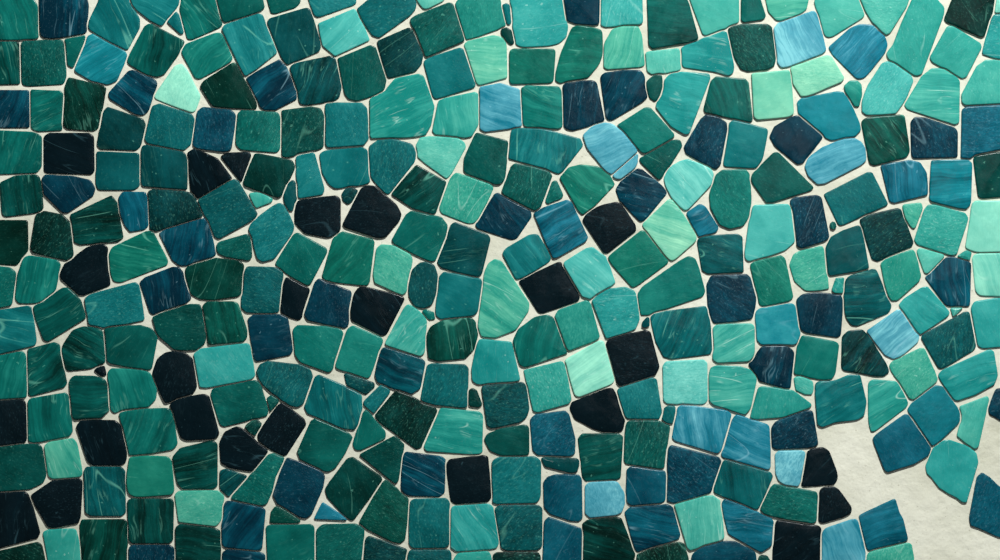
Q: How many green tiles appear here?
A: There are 164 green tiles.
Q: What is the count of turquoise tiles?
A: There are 70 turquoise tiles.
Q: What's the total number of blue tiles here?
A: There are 65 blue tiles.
